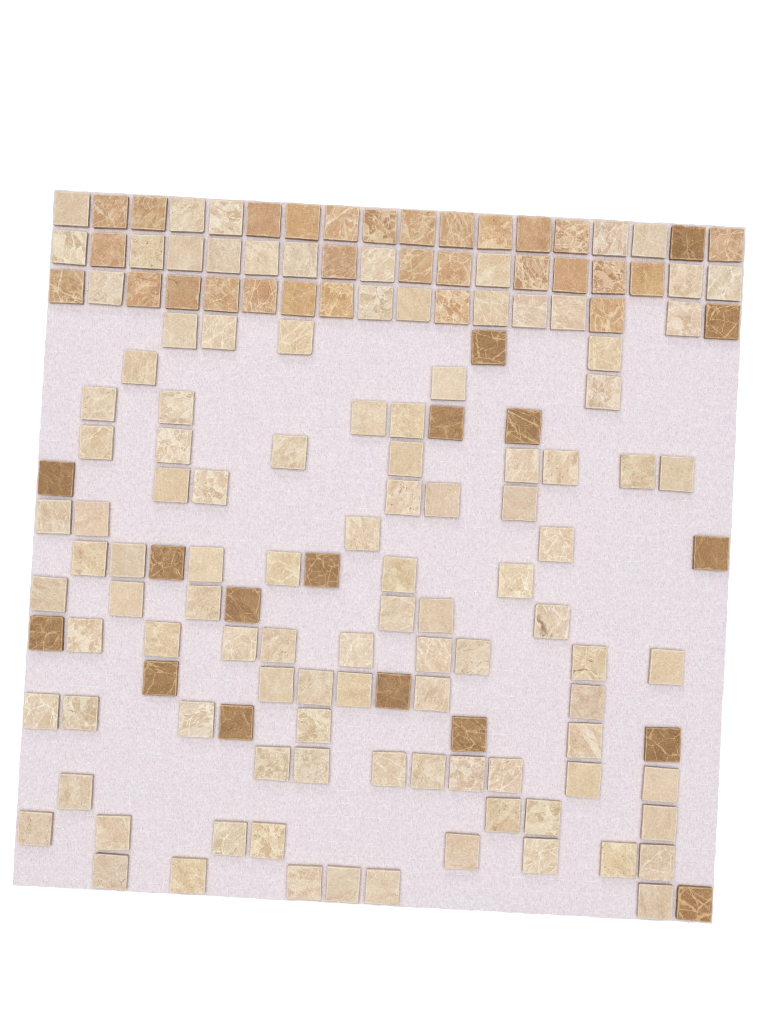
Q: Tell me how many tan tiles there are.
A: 29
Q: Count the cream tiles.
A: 107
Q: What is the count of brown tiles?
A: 17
